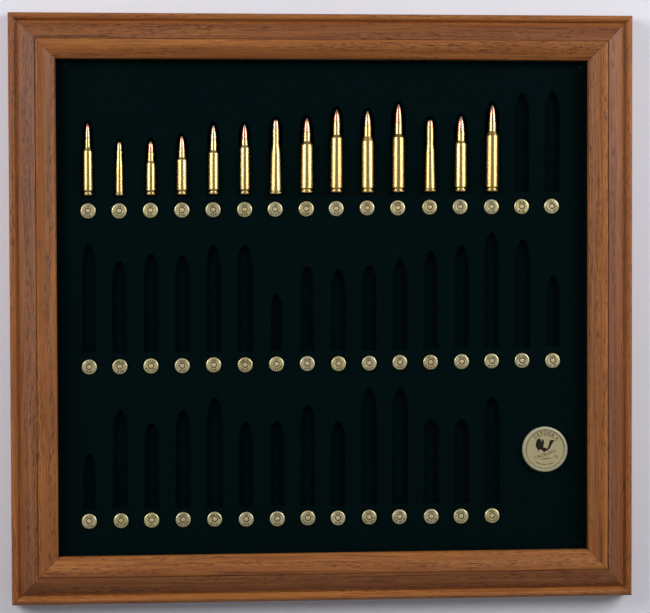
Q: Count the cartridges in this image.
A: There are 14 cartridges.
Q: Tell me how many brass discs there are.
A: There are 46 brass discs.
